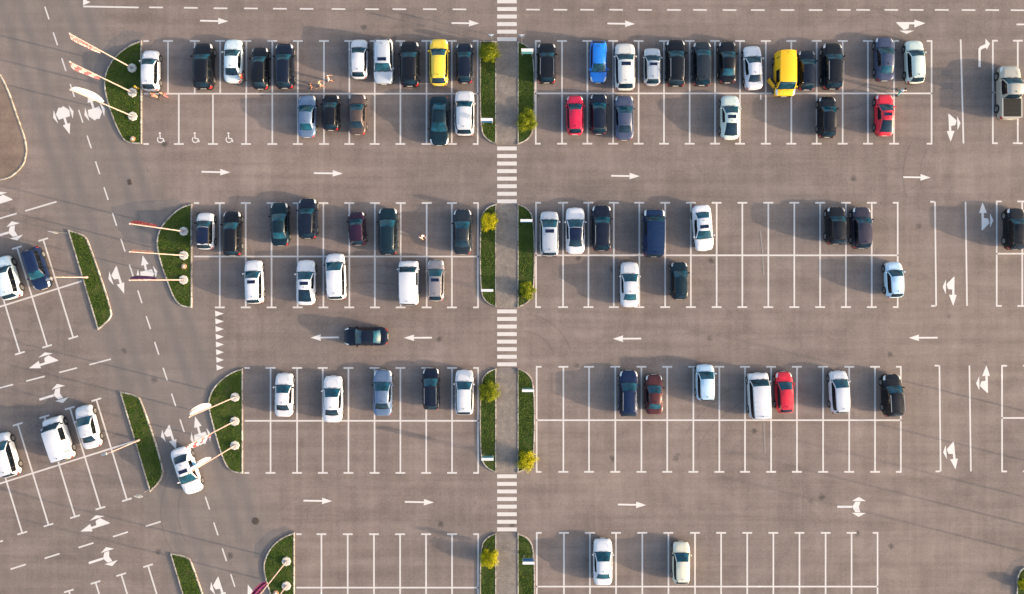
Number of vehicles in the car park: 79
